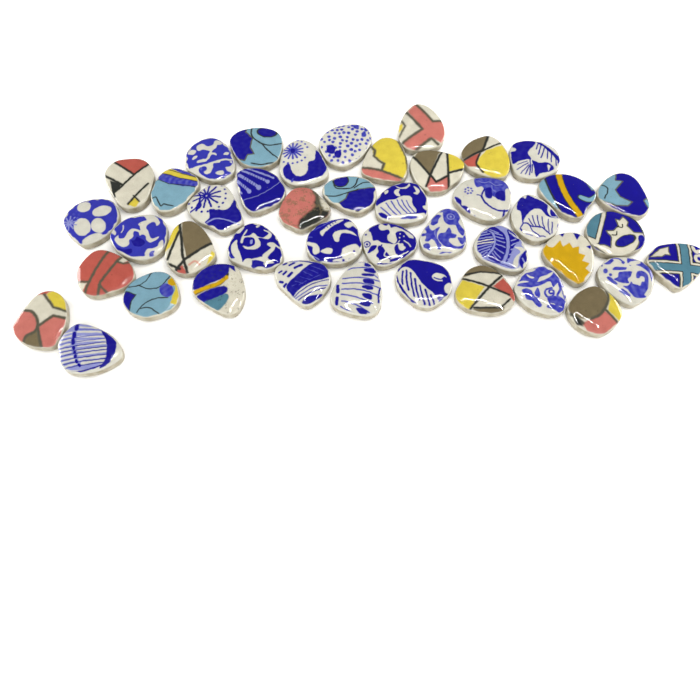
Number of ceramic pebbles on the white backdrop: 43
